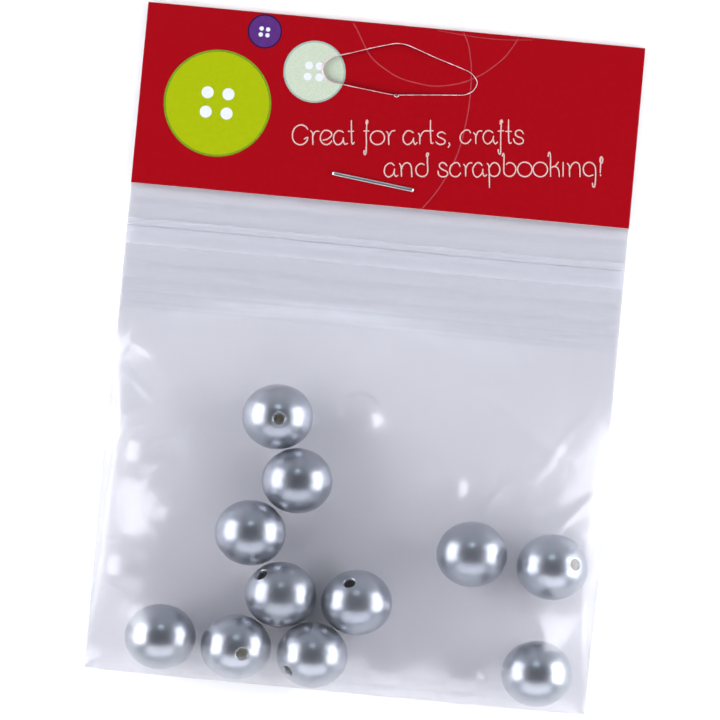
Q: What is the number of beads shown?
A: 11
